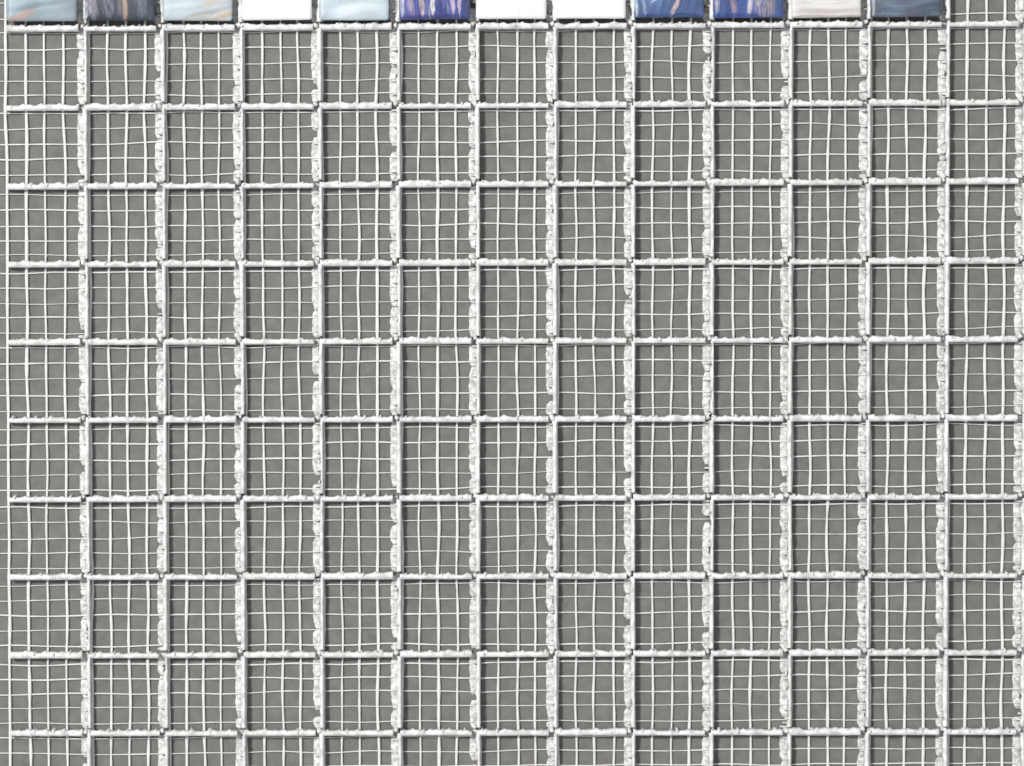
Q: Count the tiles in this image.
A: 12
